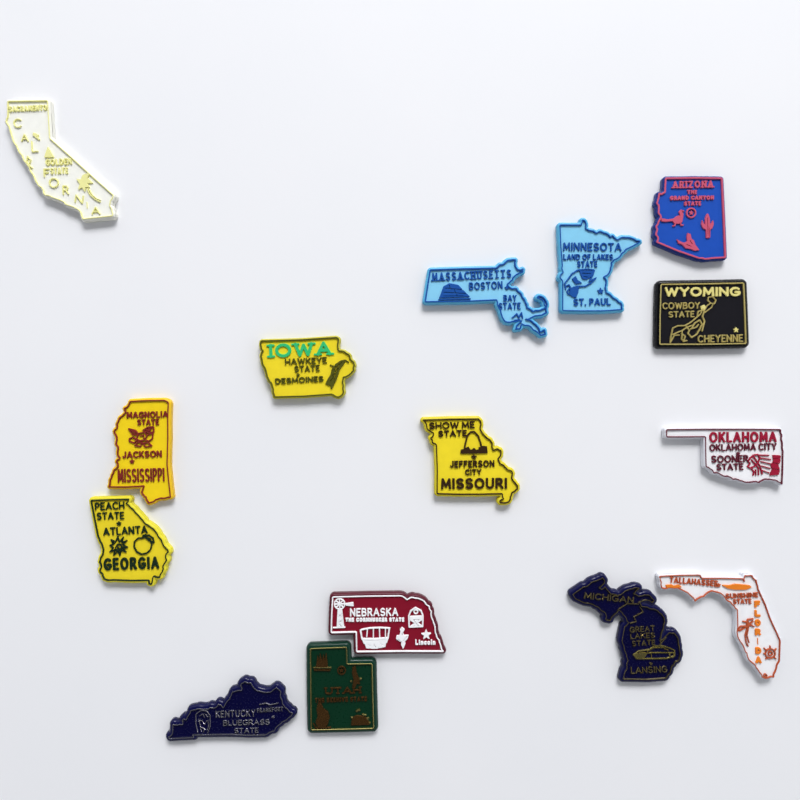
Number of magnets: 15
